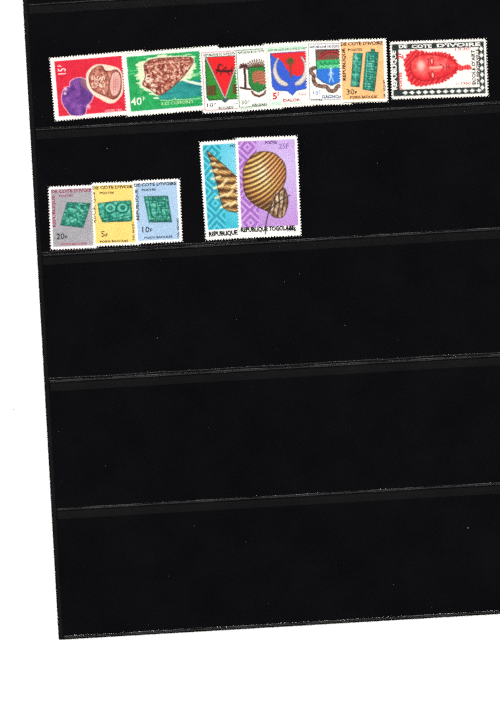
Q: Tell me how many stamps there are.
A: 13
